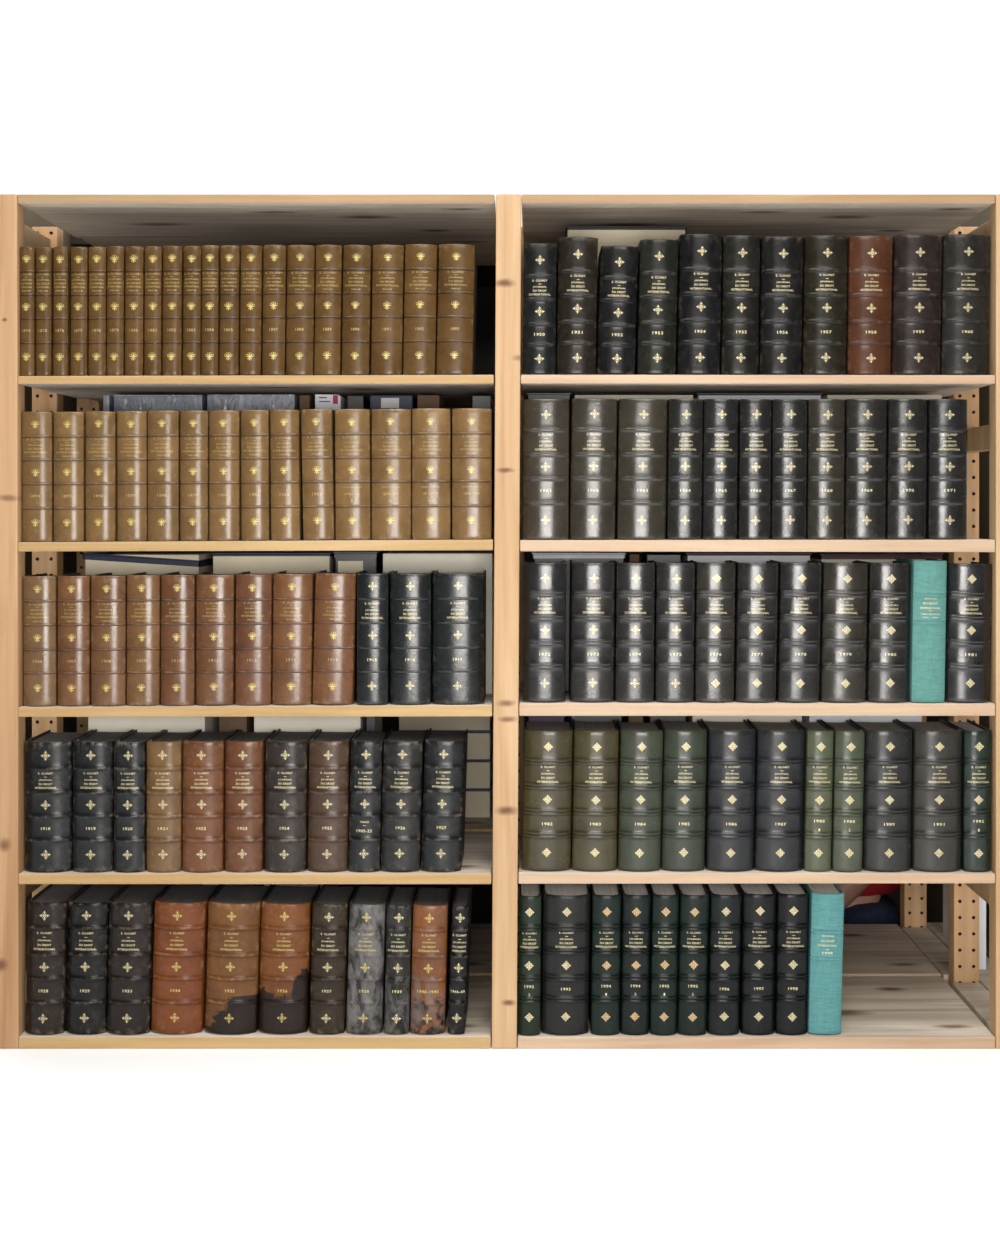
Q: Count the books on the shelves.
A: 122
